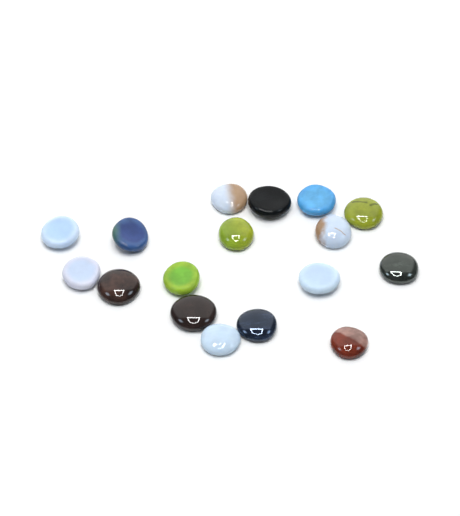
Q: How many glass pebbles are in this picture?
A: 17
